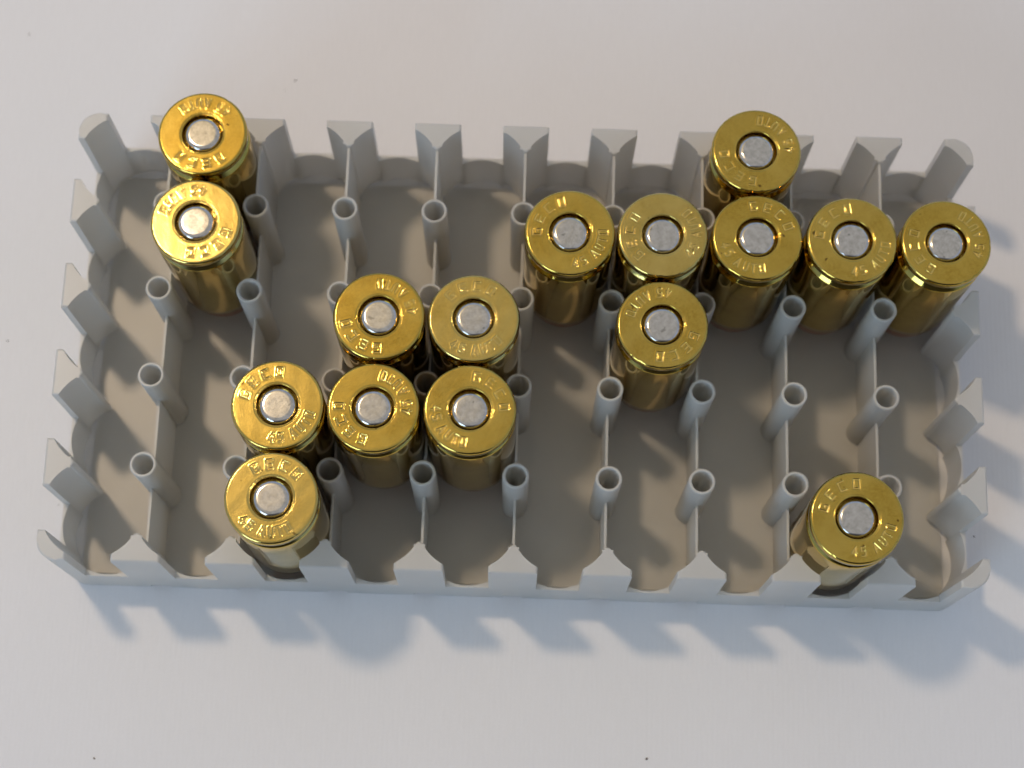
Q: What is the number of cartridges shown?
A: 16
